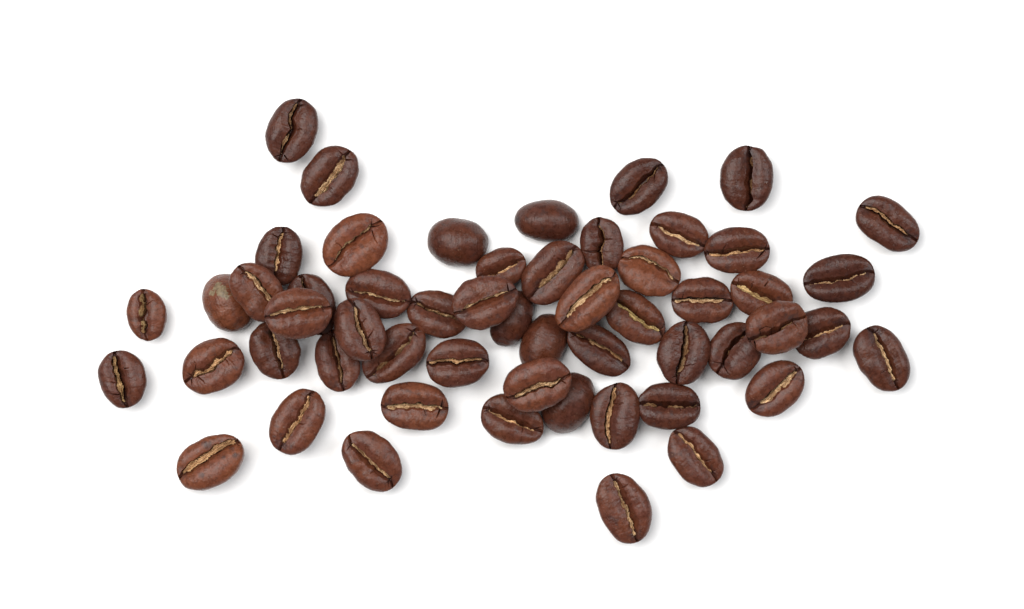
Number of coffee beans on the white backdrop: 55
